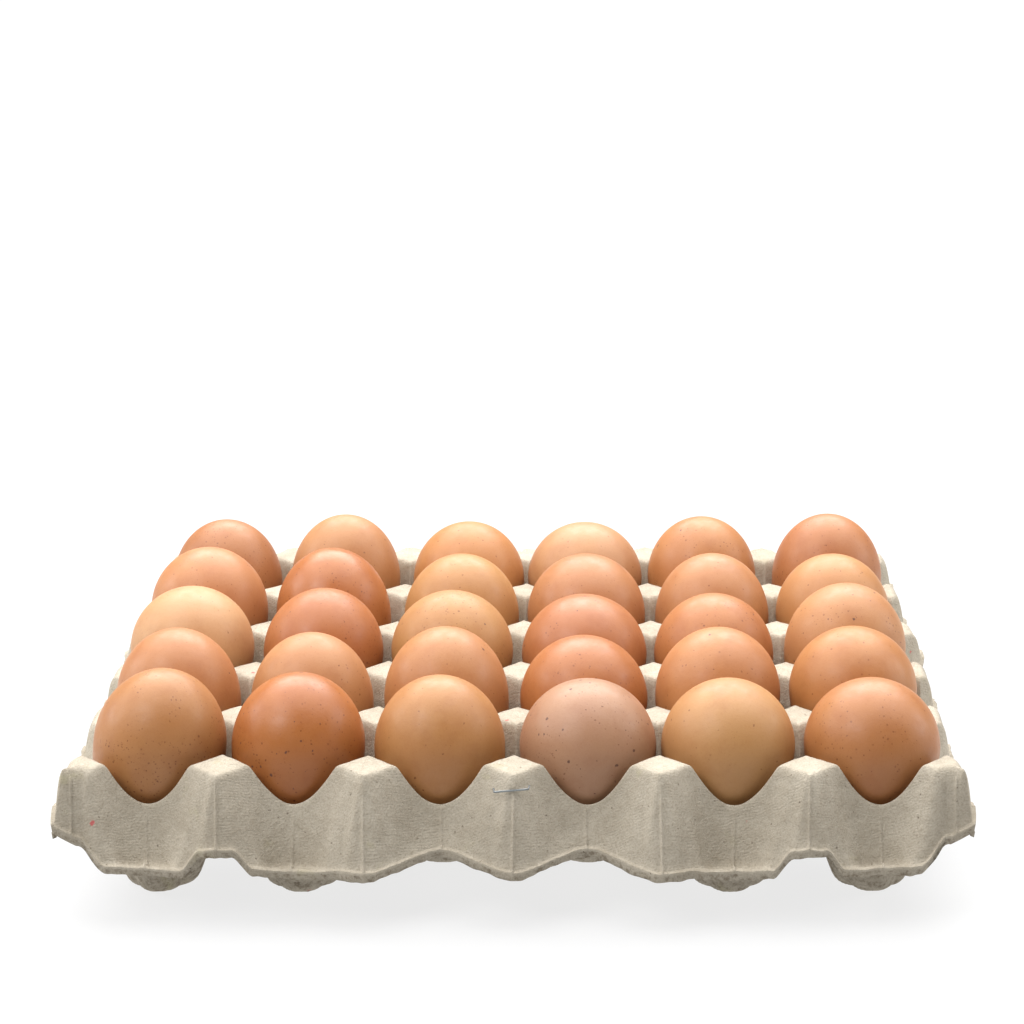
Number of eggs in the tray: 30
